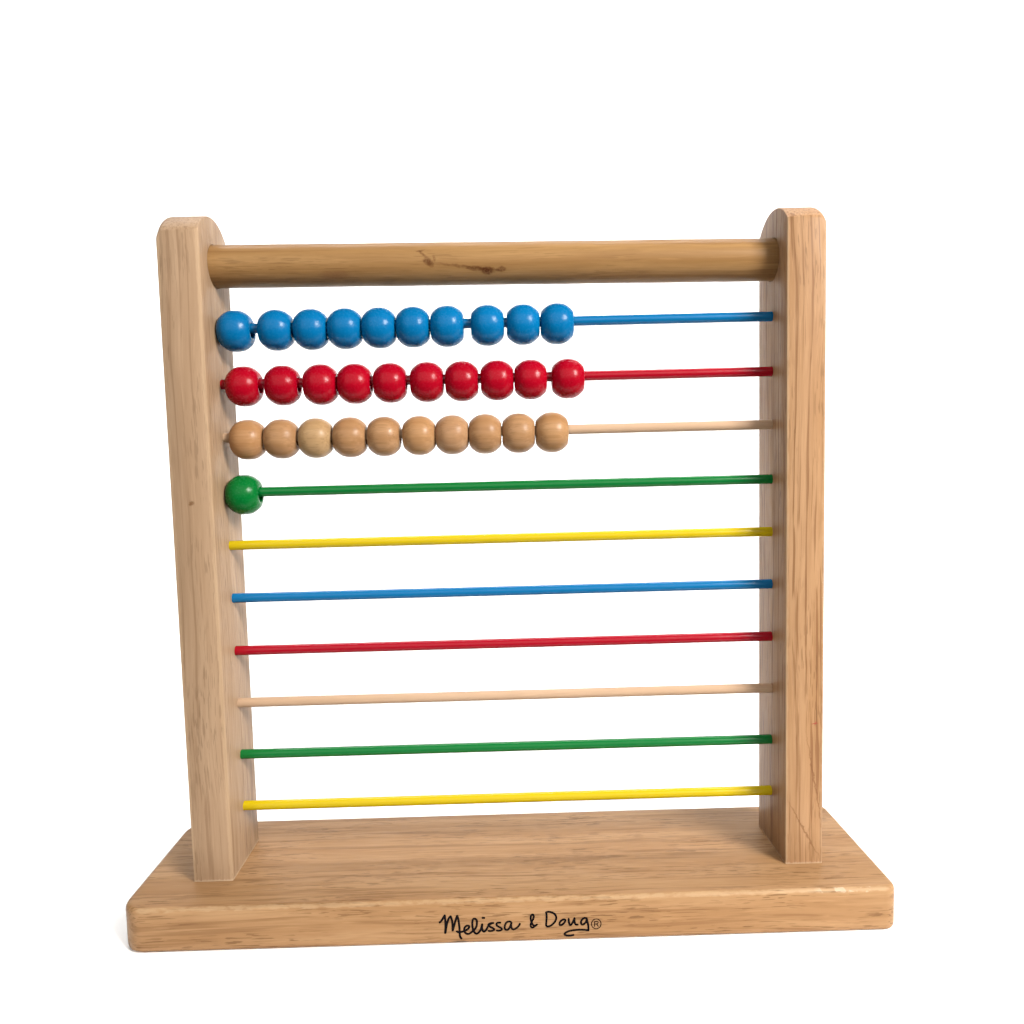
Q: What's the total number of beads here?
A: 31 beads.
